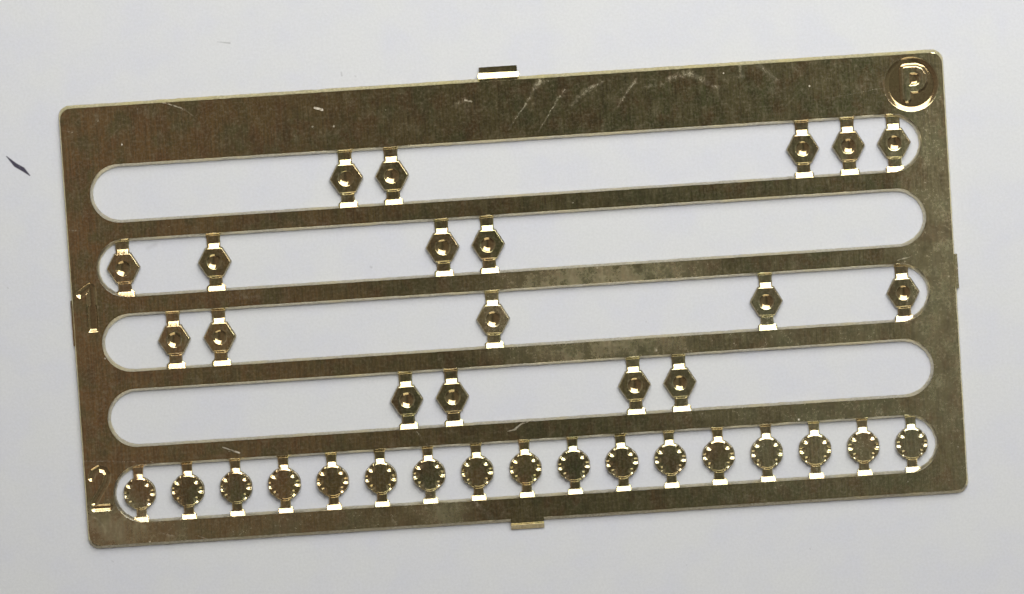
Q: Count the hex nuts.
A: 18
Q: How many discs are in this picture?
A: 17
